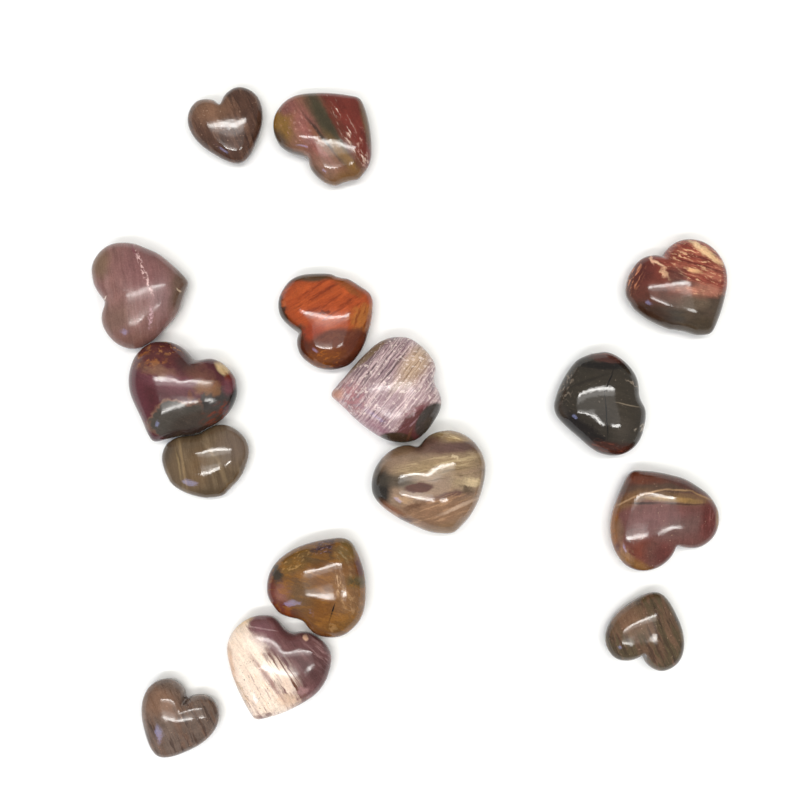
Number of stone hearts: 15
